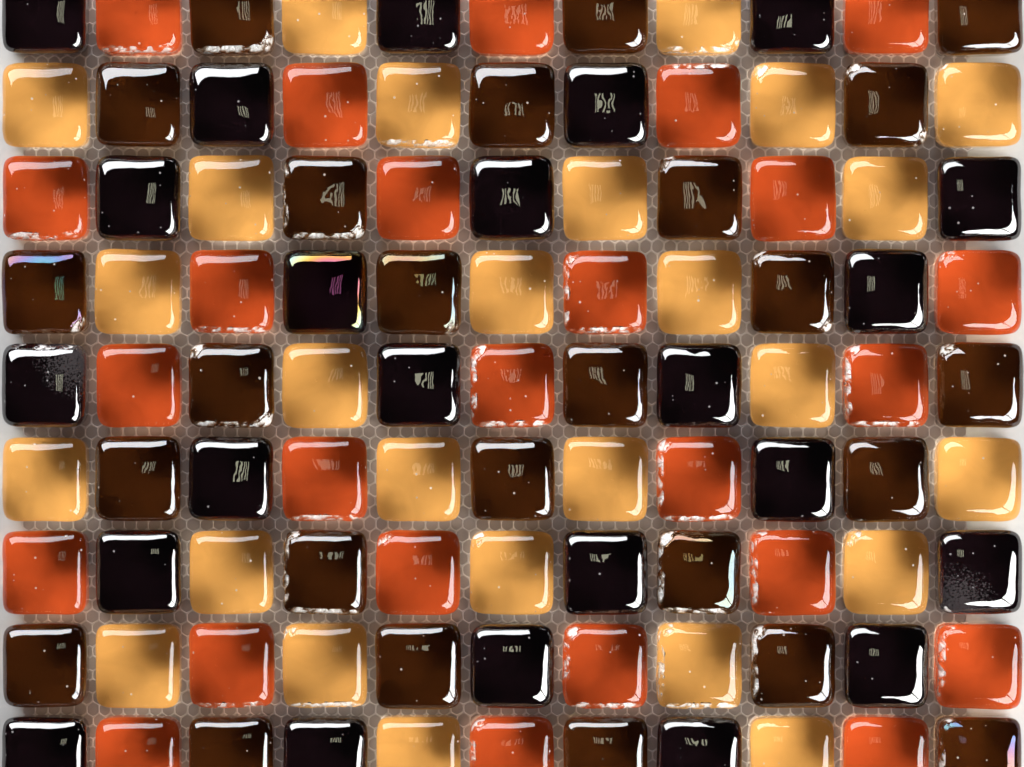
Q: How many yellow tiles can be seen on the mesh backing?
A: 26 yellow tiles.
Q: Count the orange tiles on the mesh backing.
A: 25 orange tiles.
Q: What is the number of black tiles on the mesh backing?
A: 23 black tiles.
